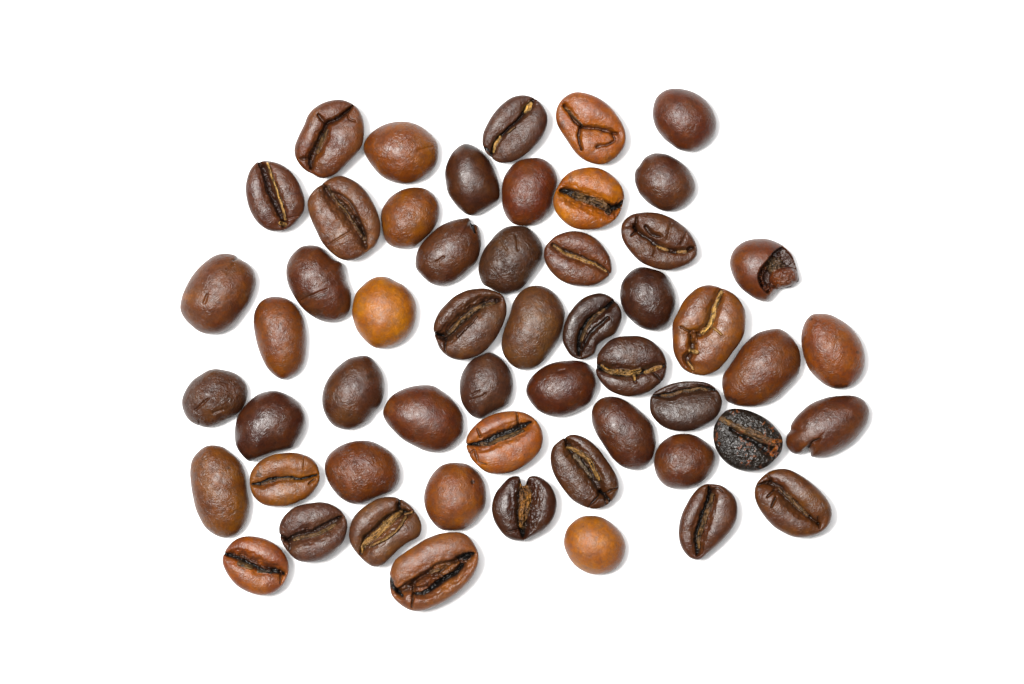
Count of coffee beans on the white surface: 54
